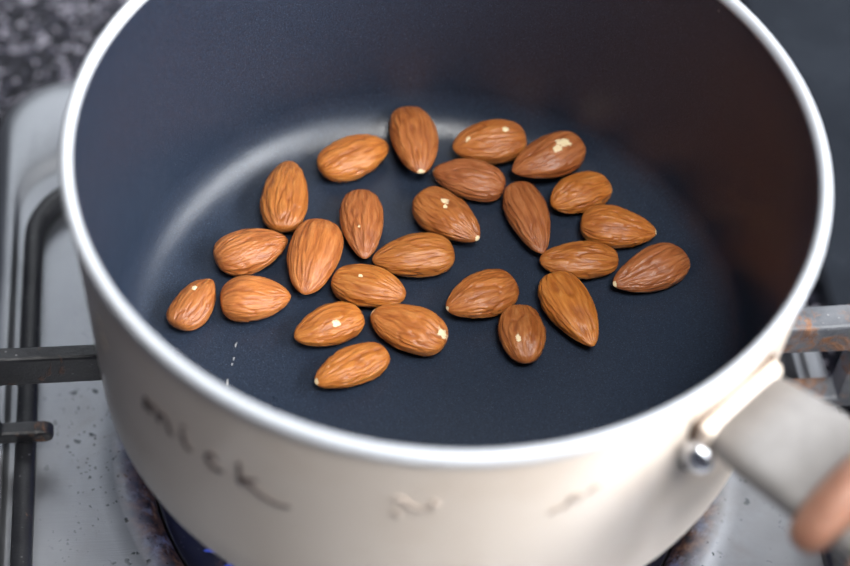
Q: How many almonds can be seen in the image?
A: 25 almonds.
